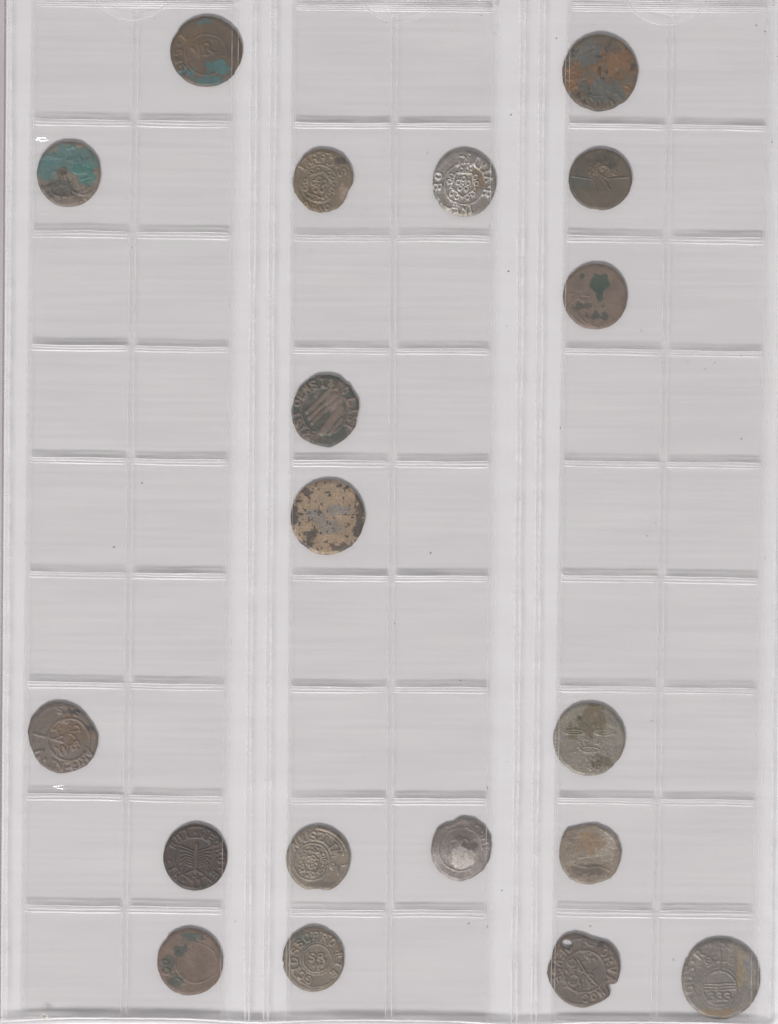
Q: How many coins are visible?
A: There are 19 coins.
